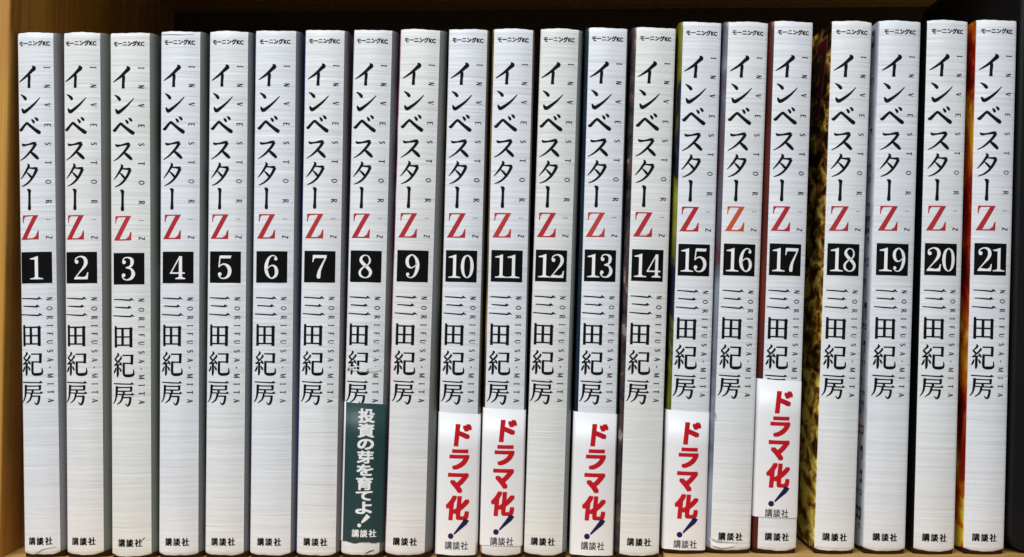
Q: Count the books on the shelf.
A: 21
